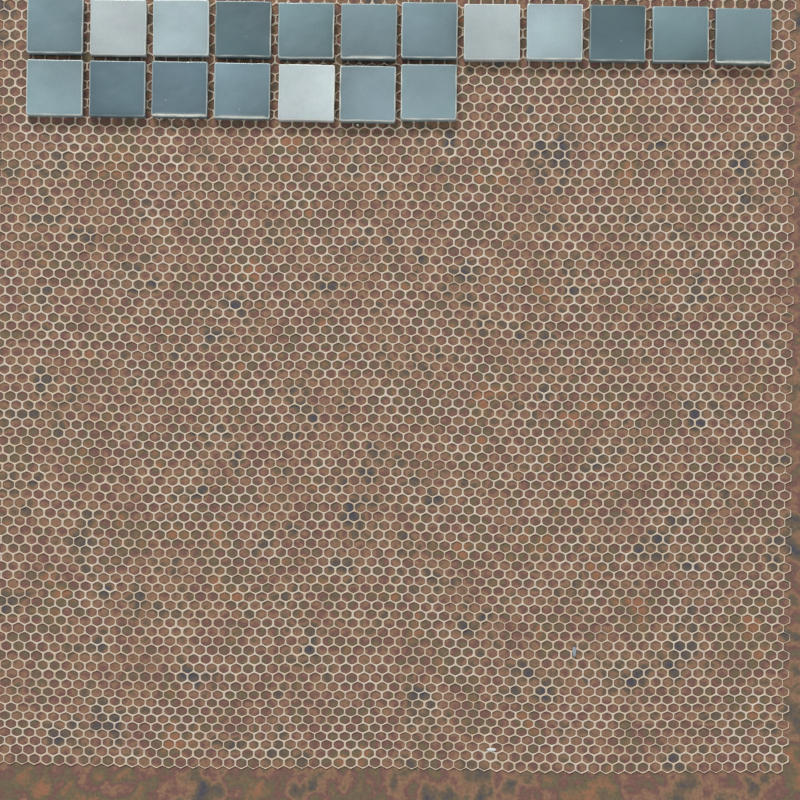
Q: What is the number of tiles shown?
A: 19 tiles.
